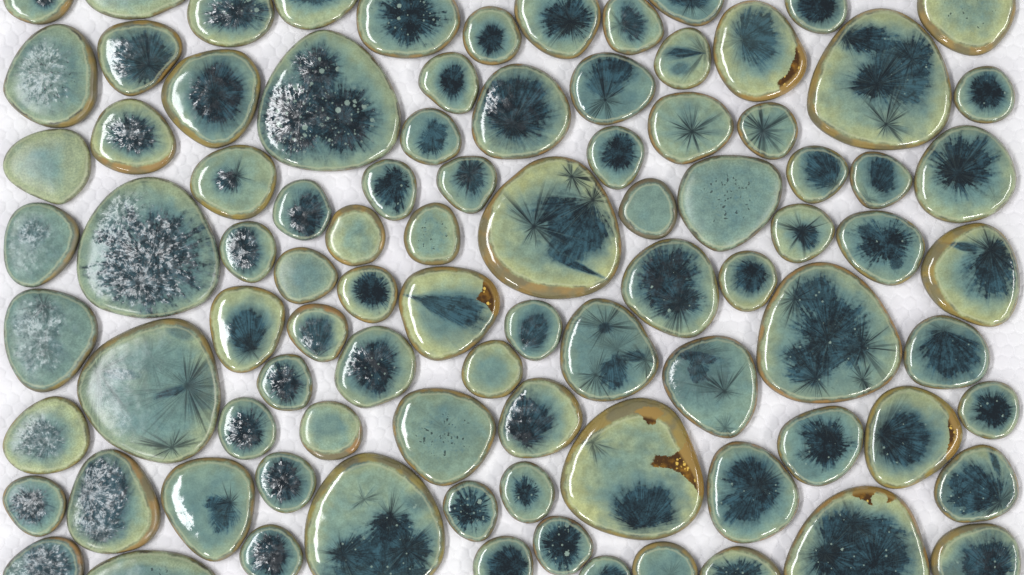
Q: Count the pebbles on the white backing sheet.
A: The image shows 91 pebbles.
